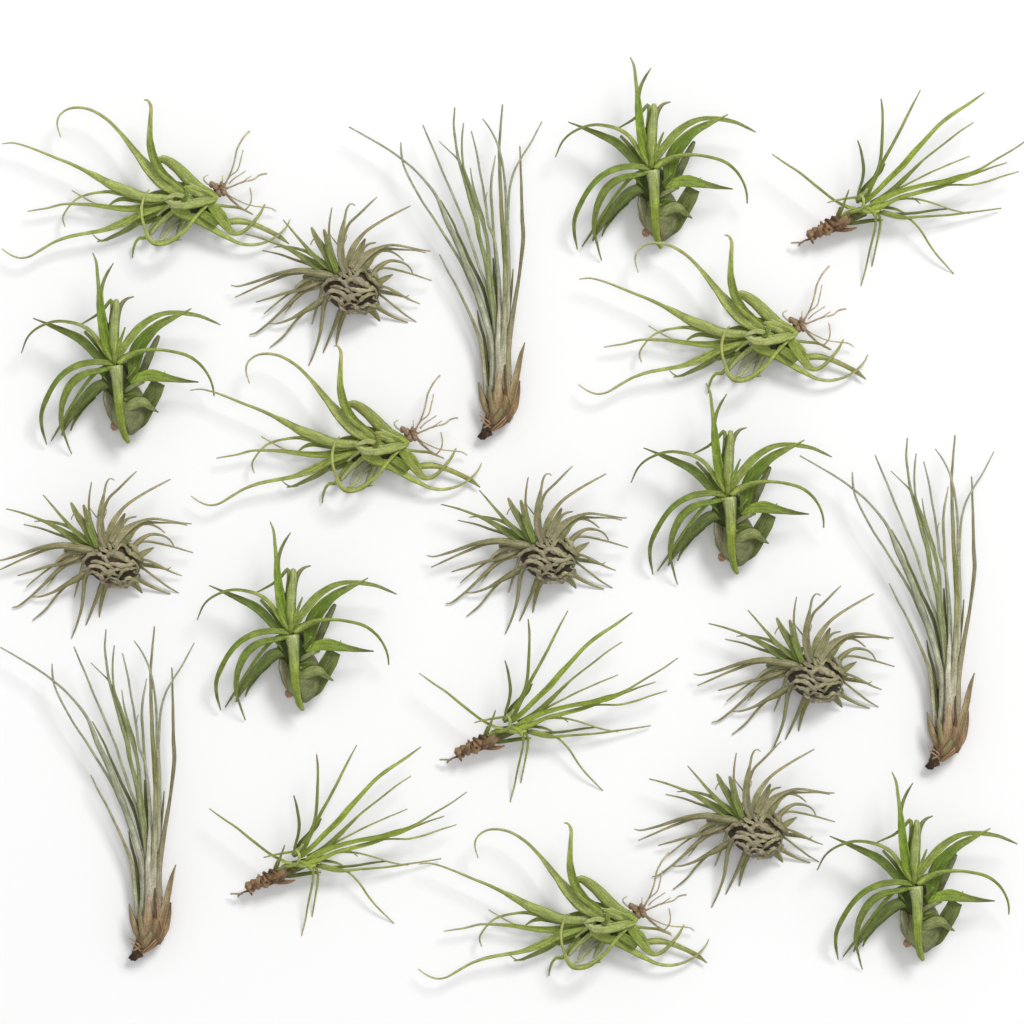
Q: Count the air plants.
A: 20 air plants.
